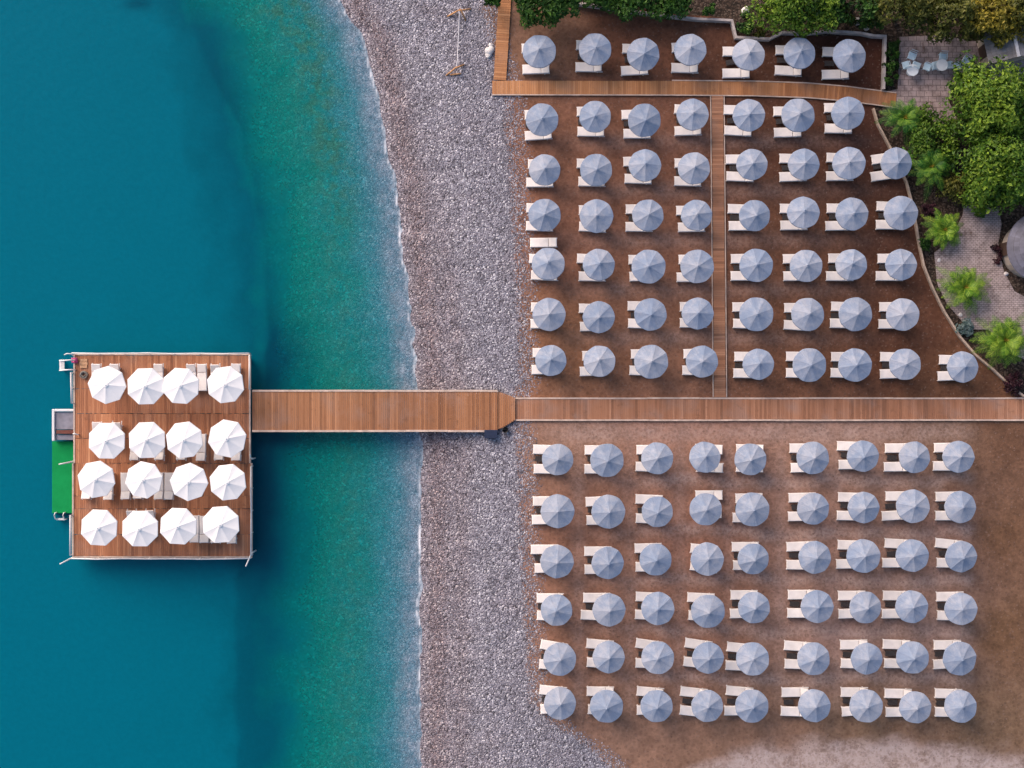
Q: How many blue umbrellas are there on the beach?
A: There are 109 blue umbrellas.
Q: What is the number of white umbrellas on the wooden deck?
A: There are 16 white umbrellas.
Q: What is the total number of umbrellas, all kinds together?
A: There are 125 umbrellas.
